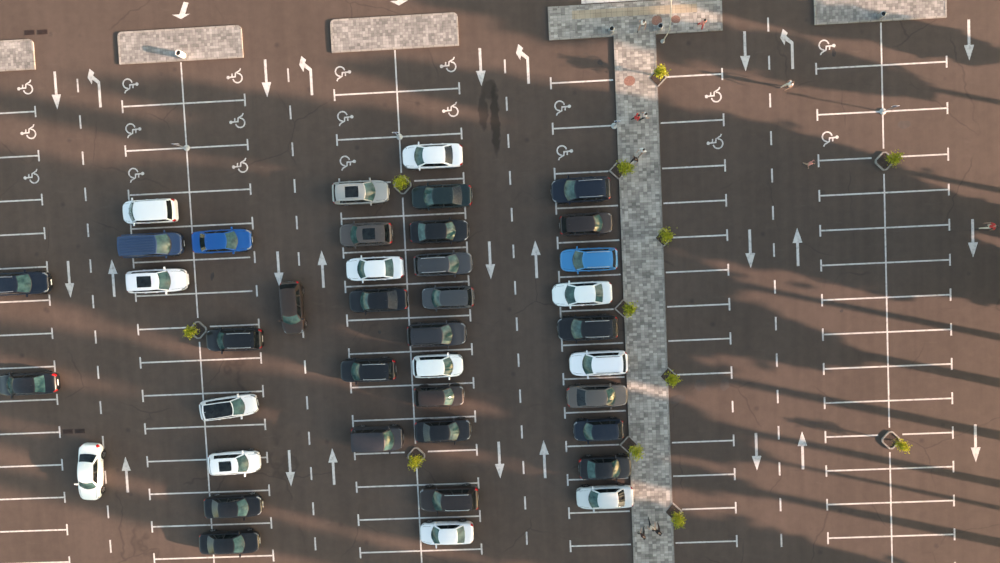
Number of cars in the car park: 40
